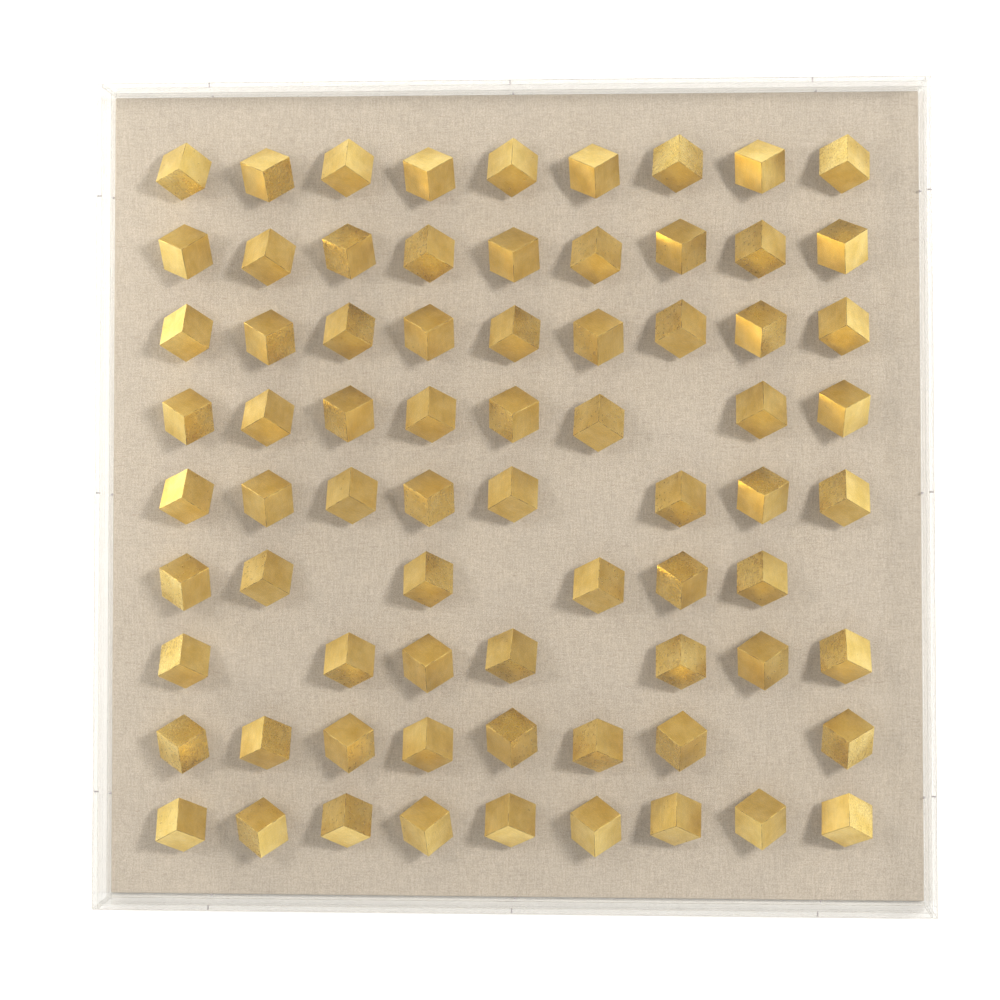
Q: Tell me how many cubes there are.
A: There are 73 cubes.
